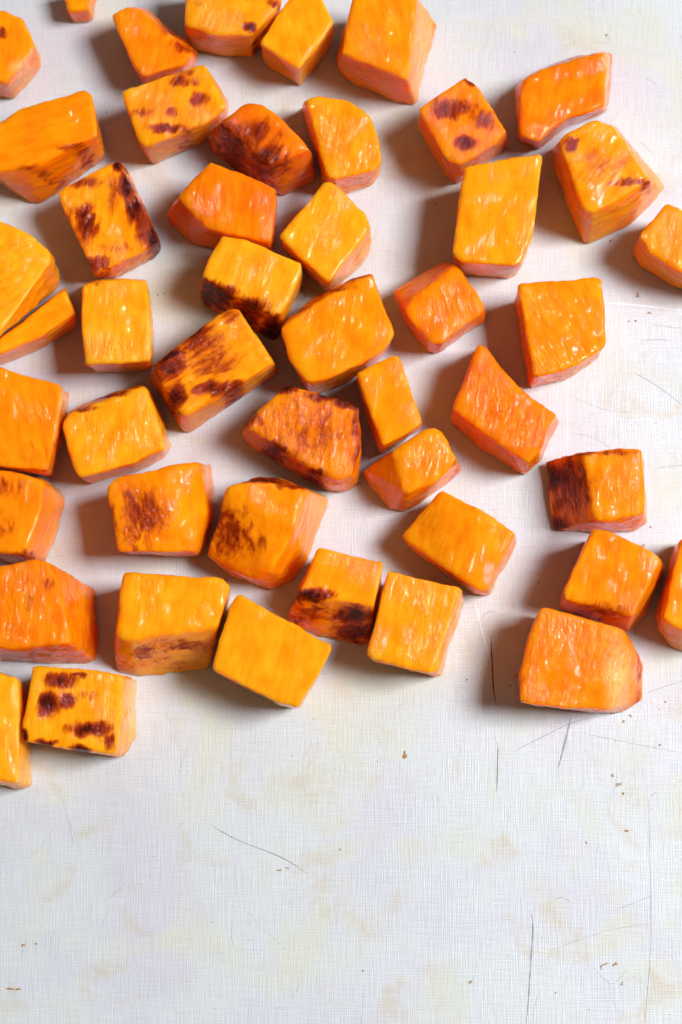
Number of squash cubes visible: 47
